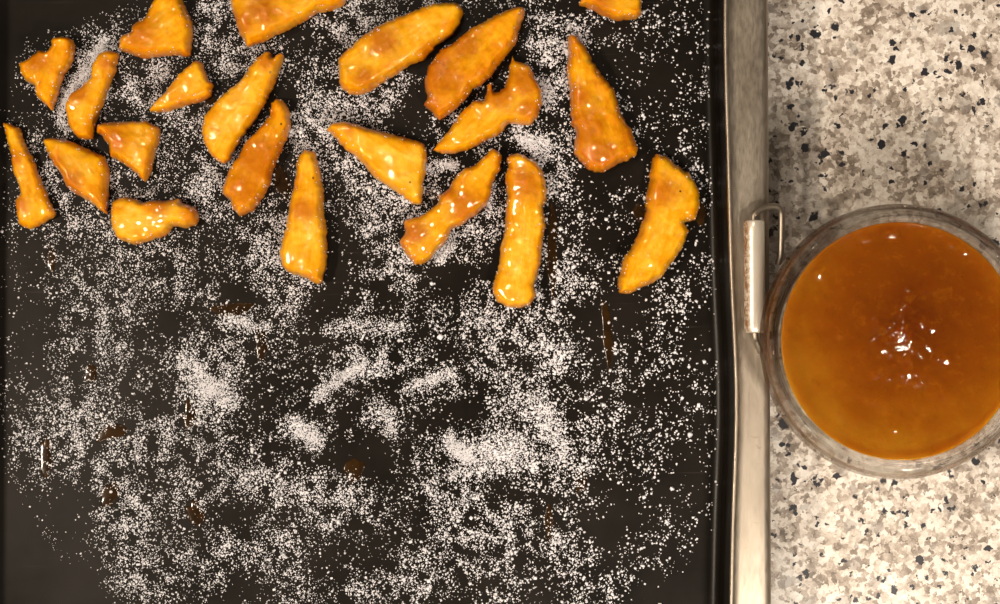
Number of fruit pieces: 21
